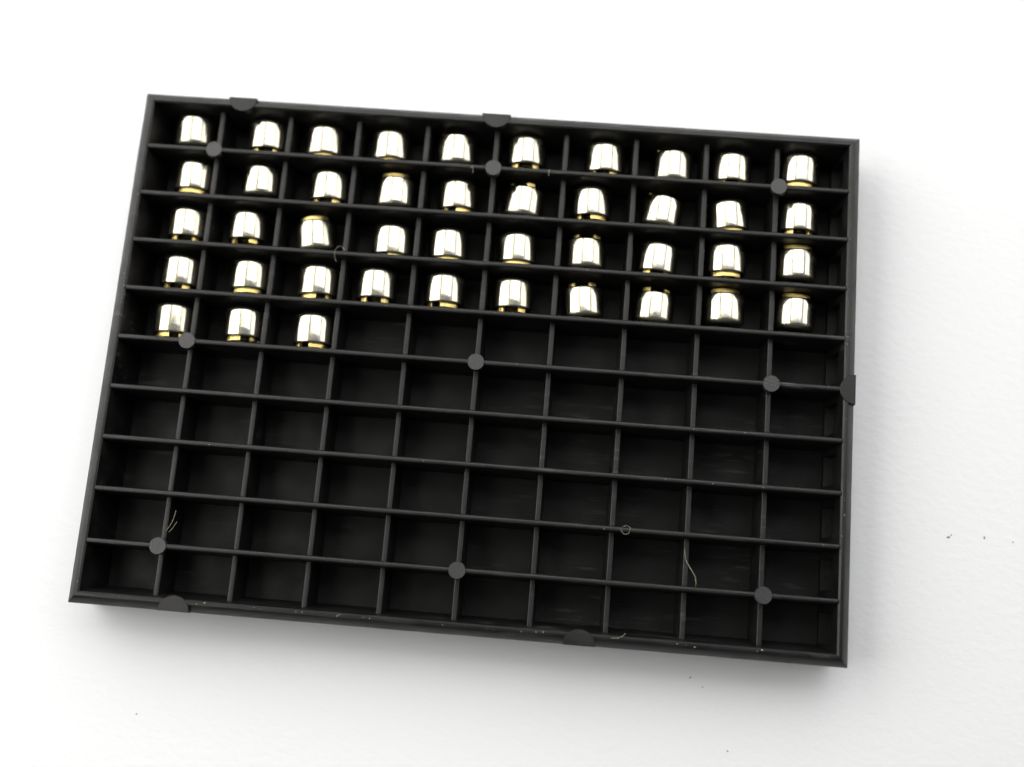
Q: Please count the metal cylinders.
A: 43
